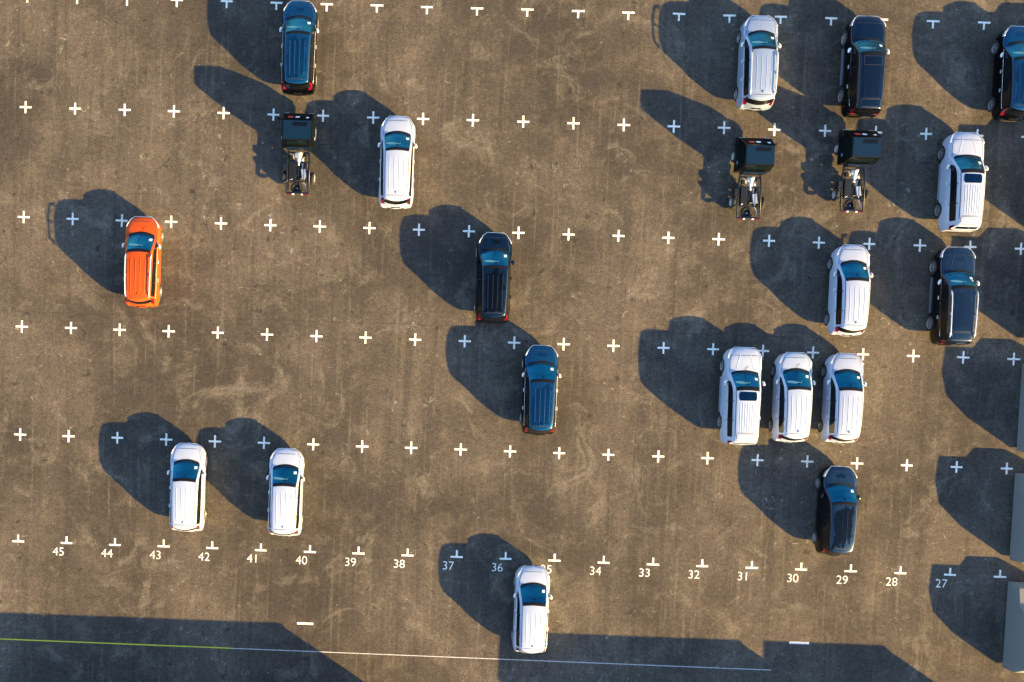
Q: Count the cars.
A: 18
